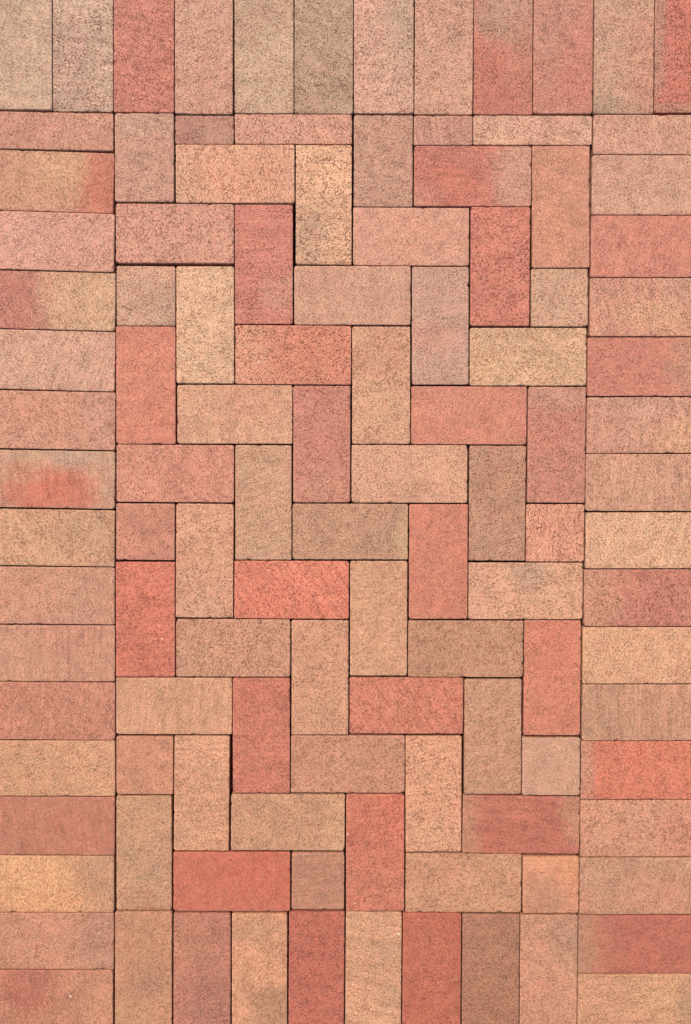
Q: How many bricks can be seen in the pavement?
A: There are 113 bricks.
